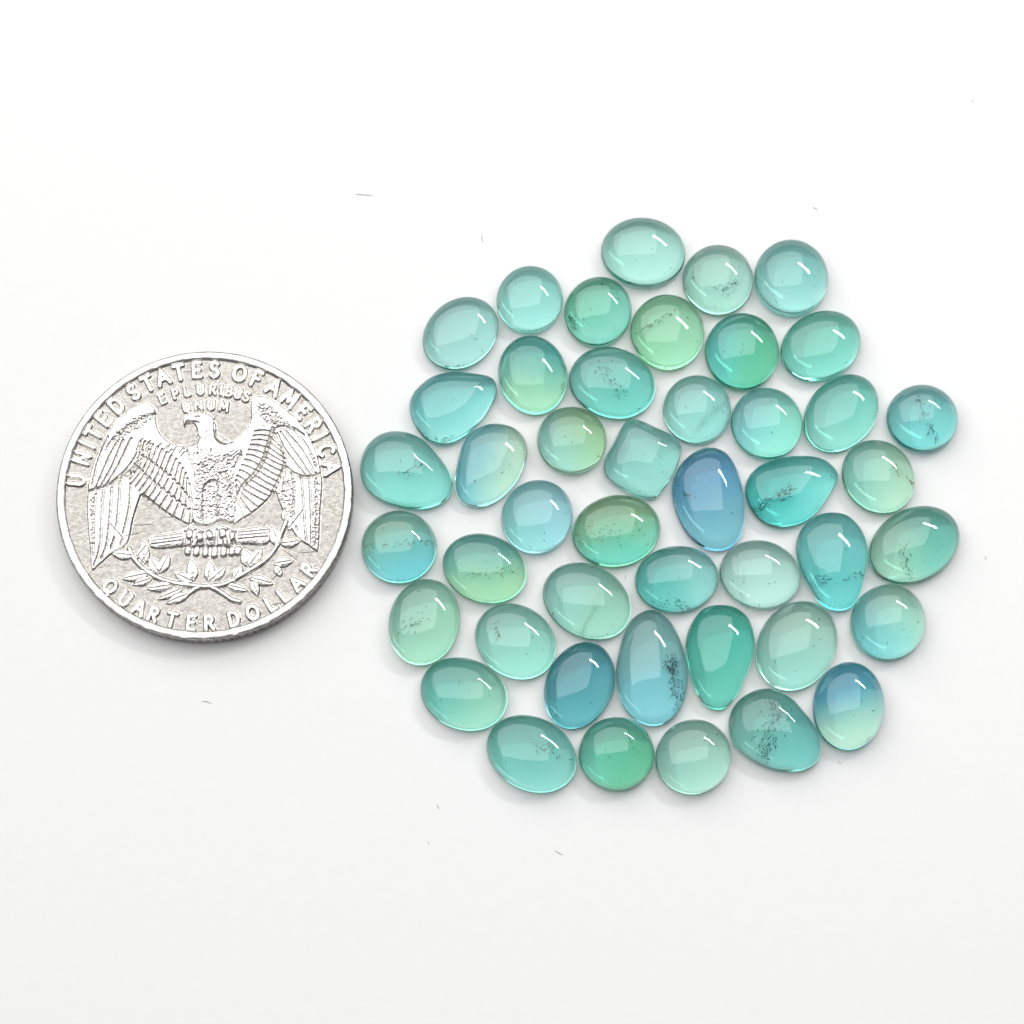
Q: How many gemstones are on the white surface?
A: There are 45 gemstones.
